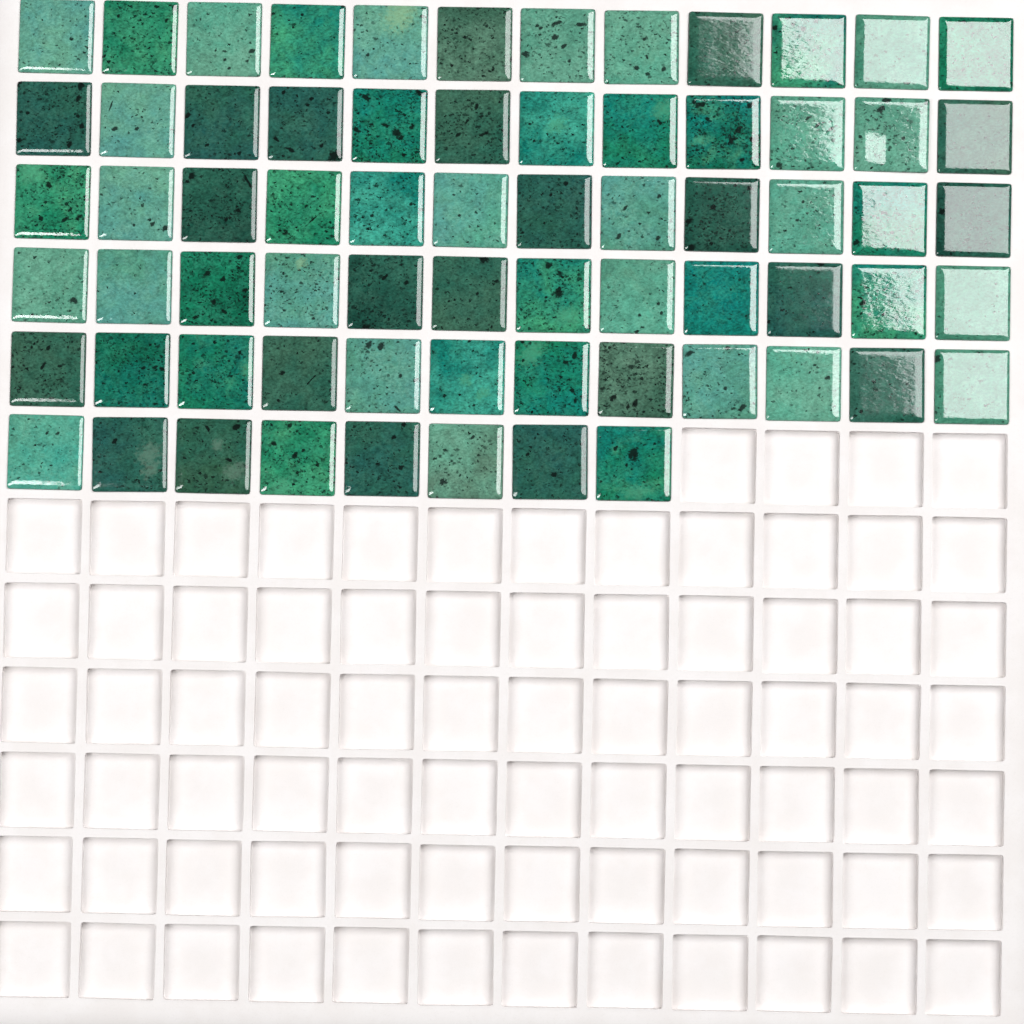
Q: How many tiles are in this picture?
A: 68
